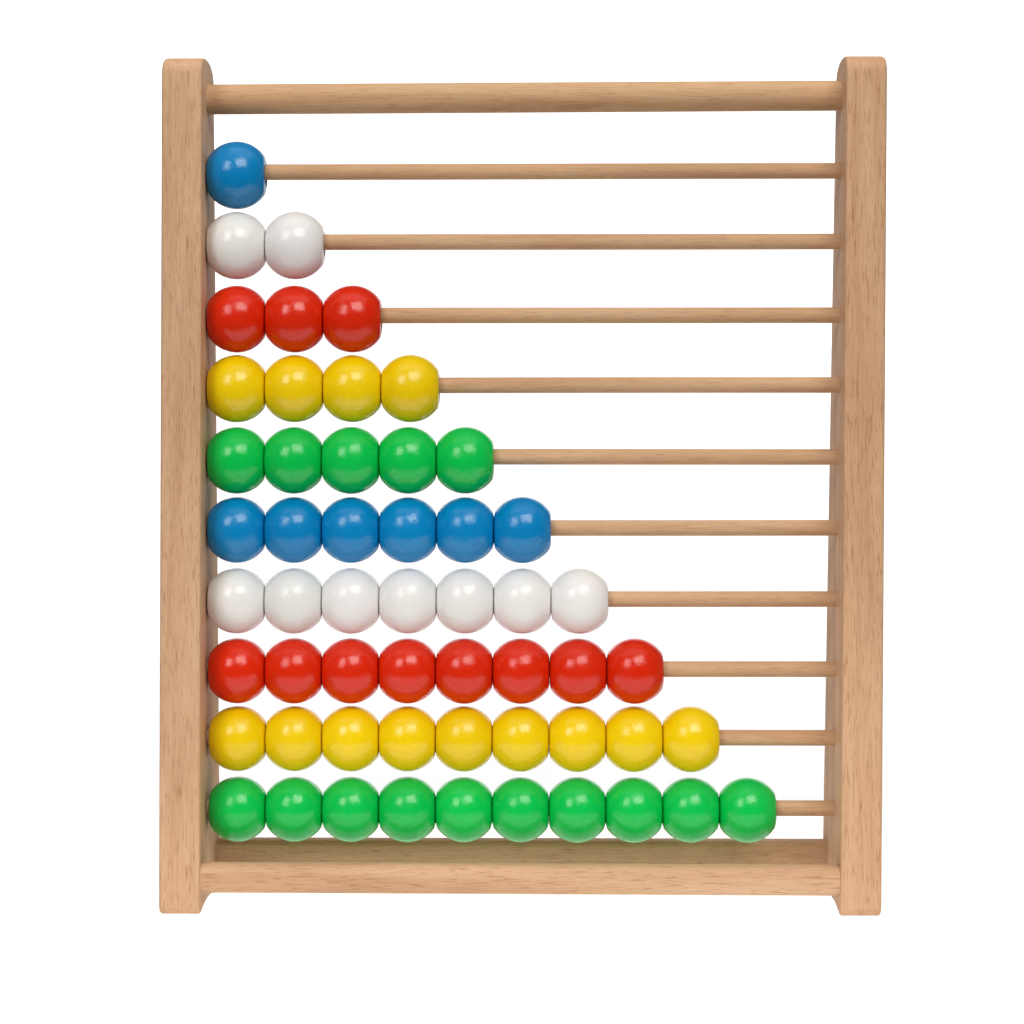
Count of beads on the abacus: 55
